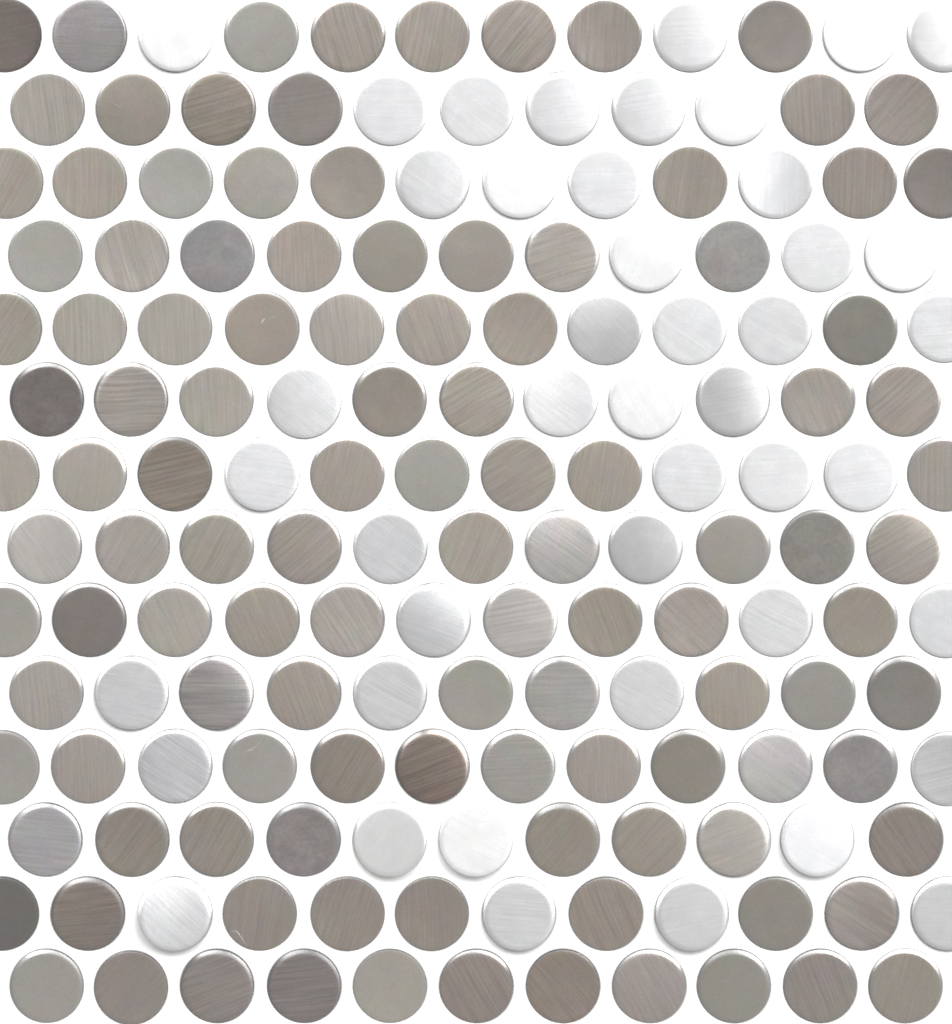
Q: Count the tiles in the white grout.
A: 161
